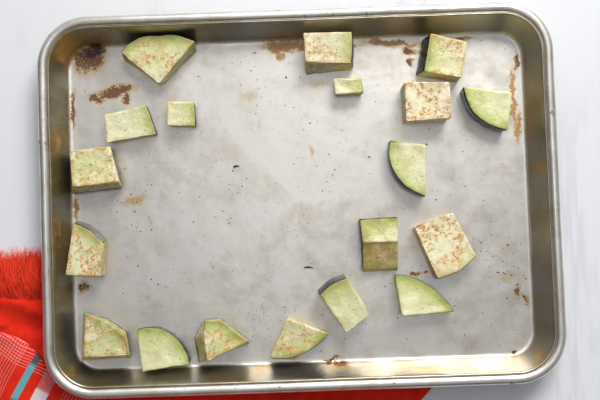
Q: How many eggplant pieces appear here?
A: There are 19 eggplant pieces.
